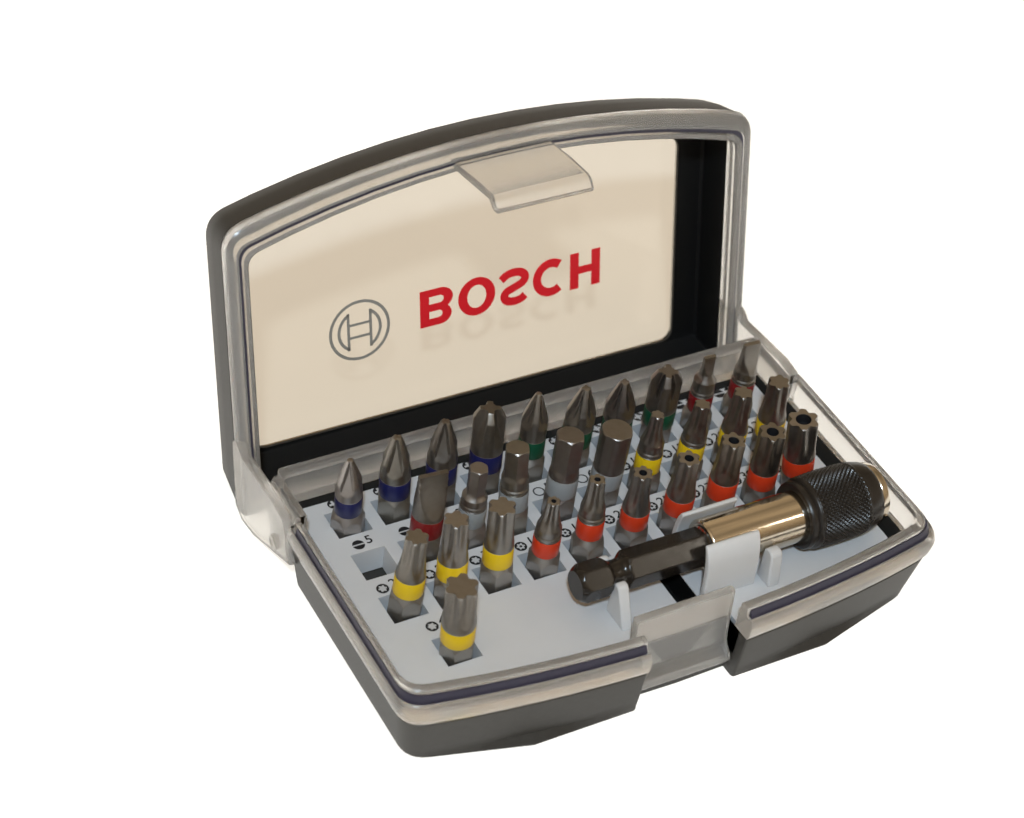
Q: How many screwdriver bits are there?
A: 30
